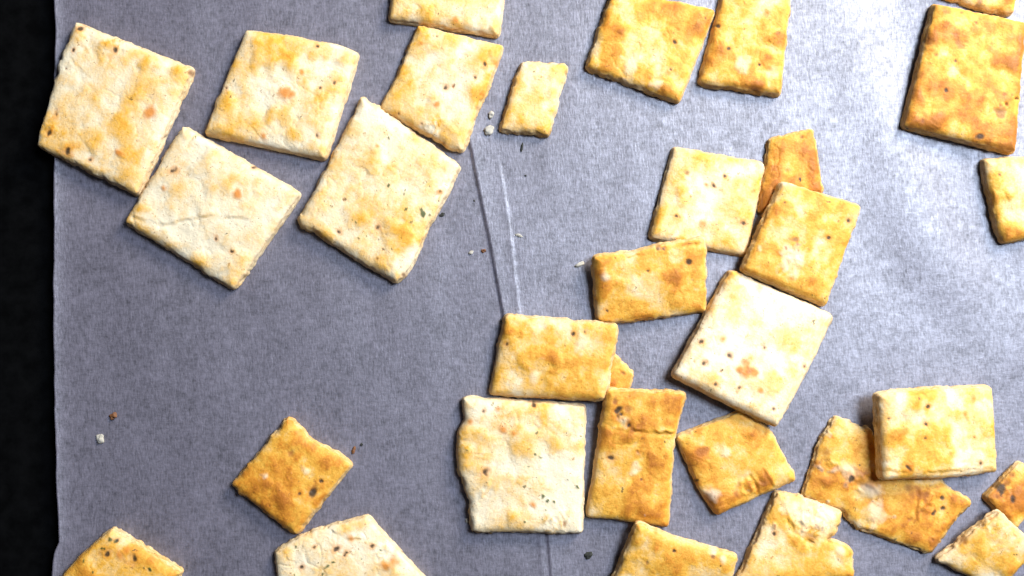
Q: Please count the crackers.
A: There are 31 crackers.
